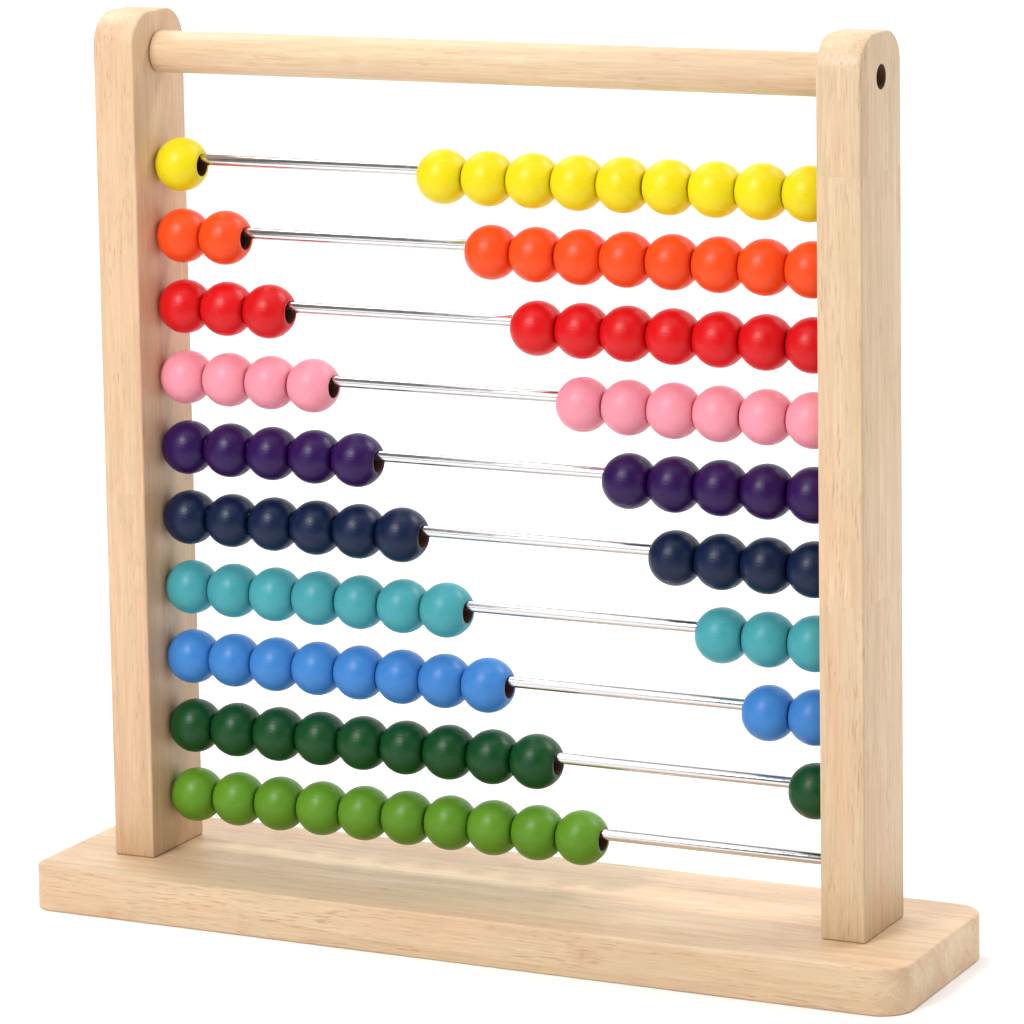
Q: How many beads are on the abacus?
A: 100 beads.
